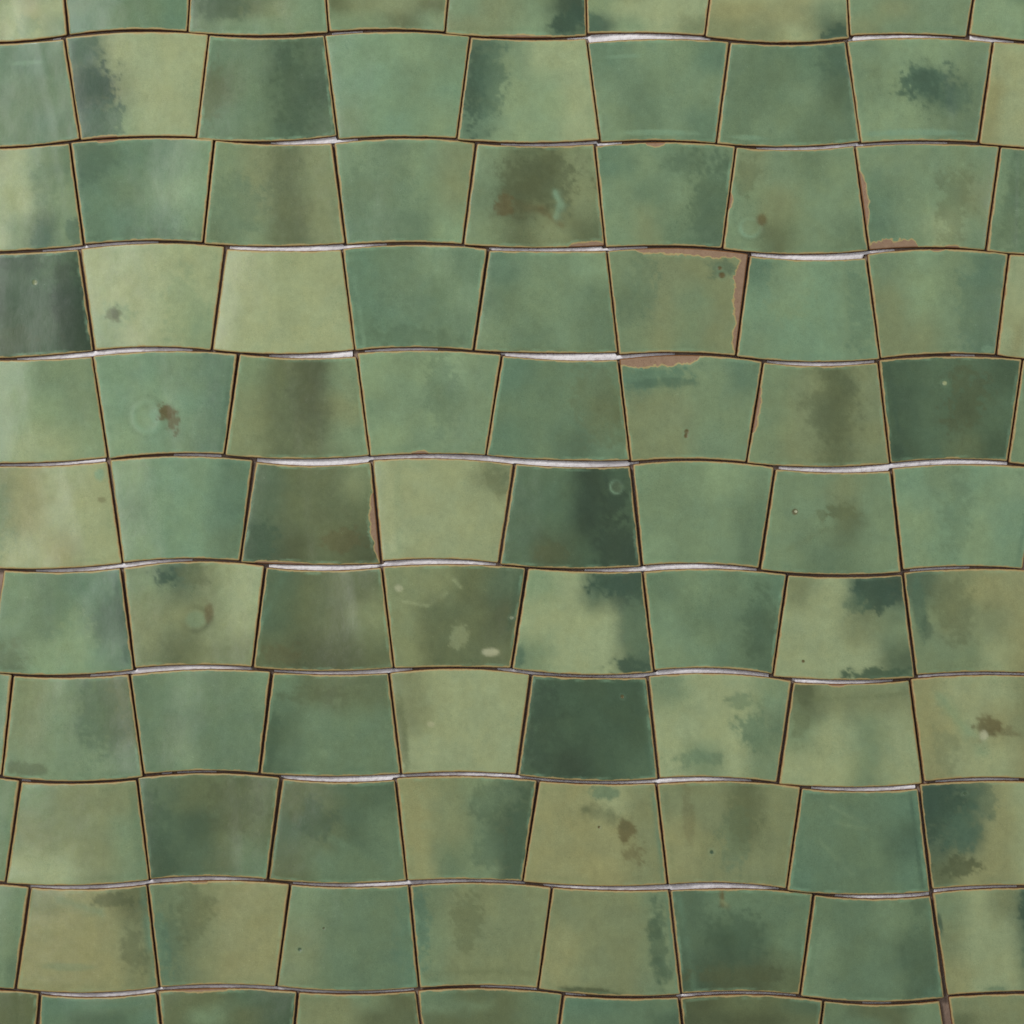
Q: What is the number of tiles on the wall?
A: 97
